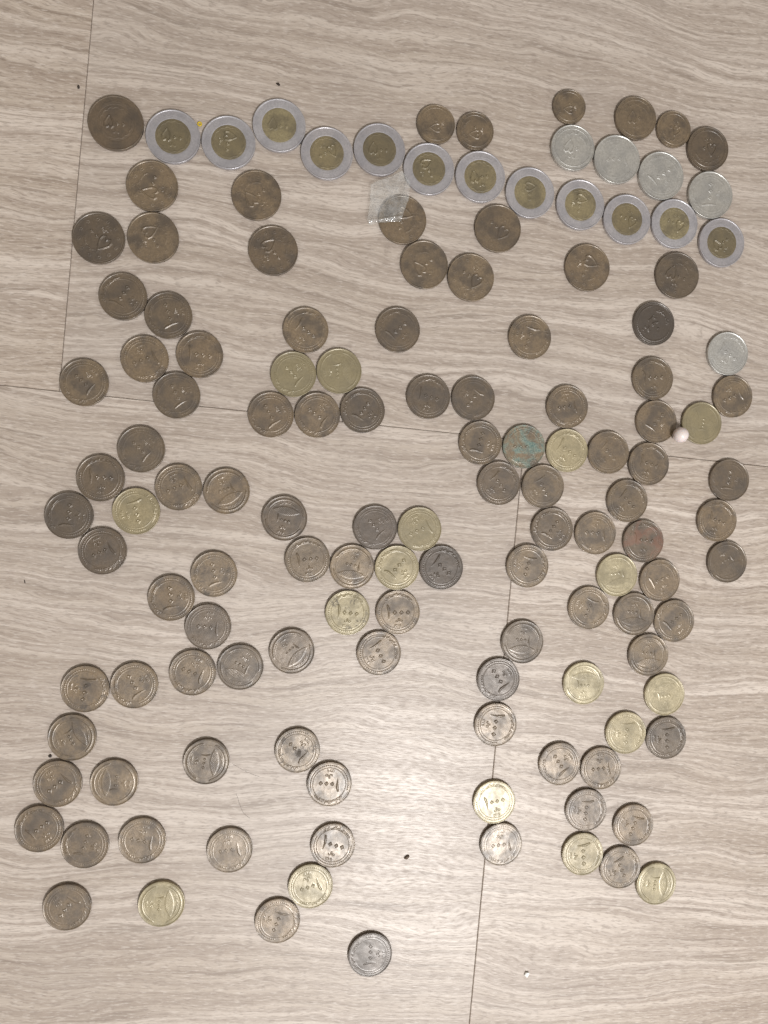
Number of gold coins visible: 17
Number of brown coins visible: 101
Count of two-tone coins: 12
